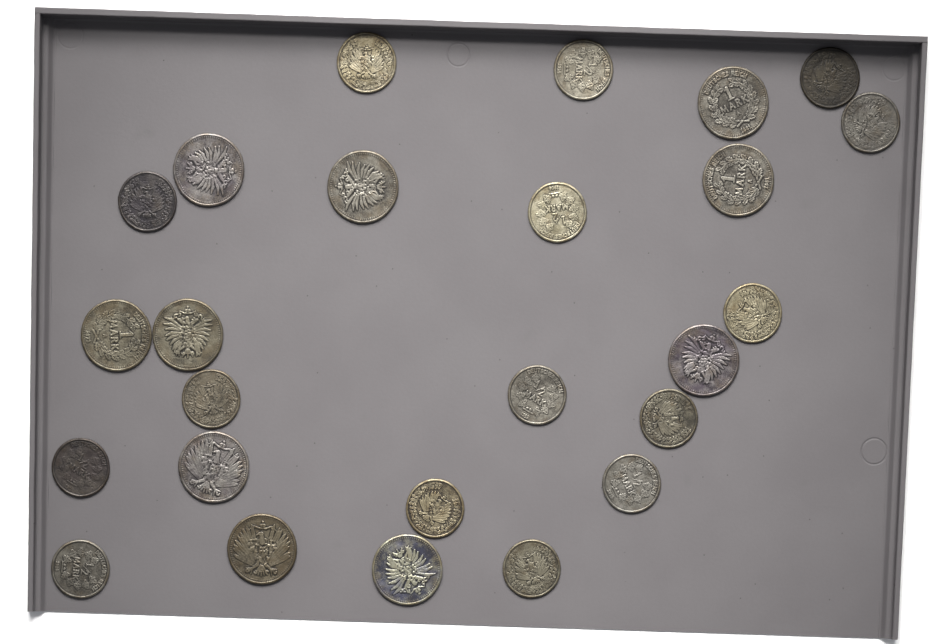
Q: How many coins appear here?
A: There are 25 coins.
